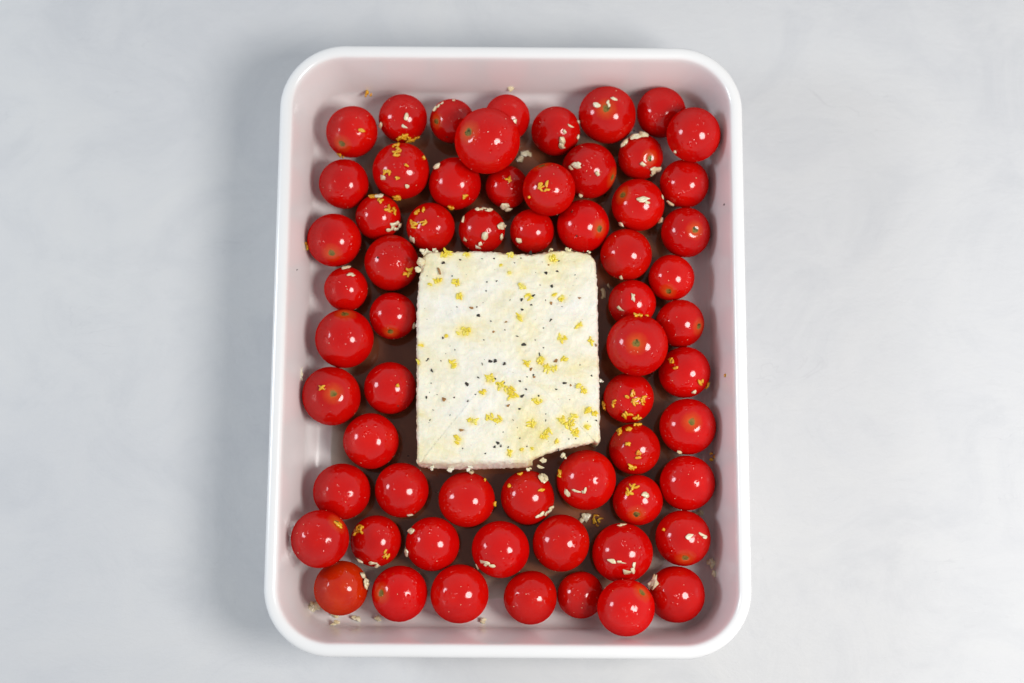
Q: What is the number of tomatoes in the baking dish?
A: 62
